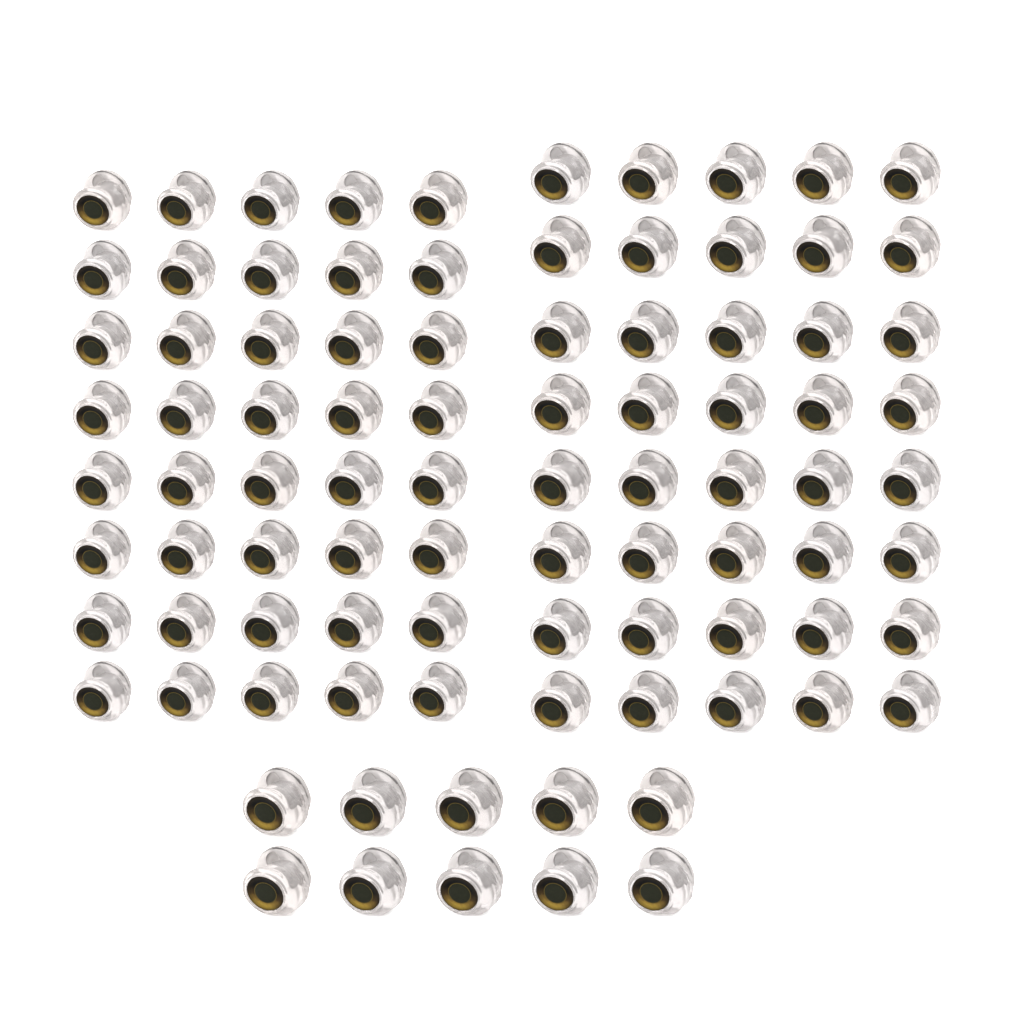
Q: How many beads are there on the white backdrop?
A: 90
